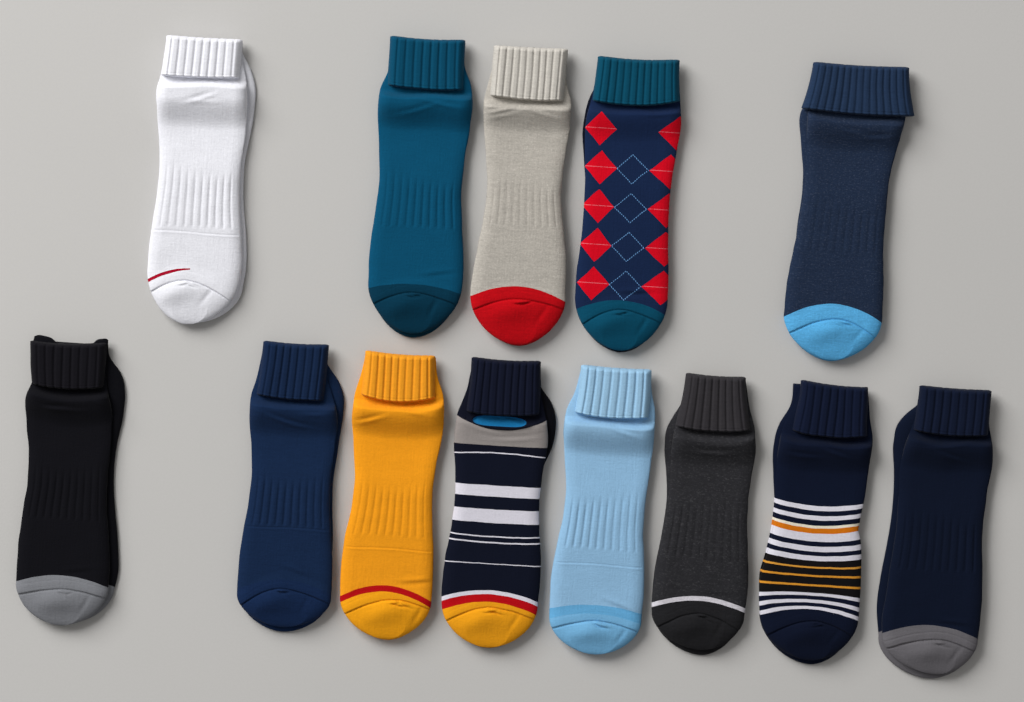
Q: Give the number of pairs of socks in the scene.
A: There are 13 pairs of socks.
